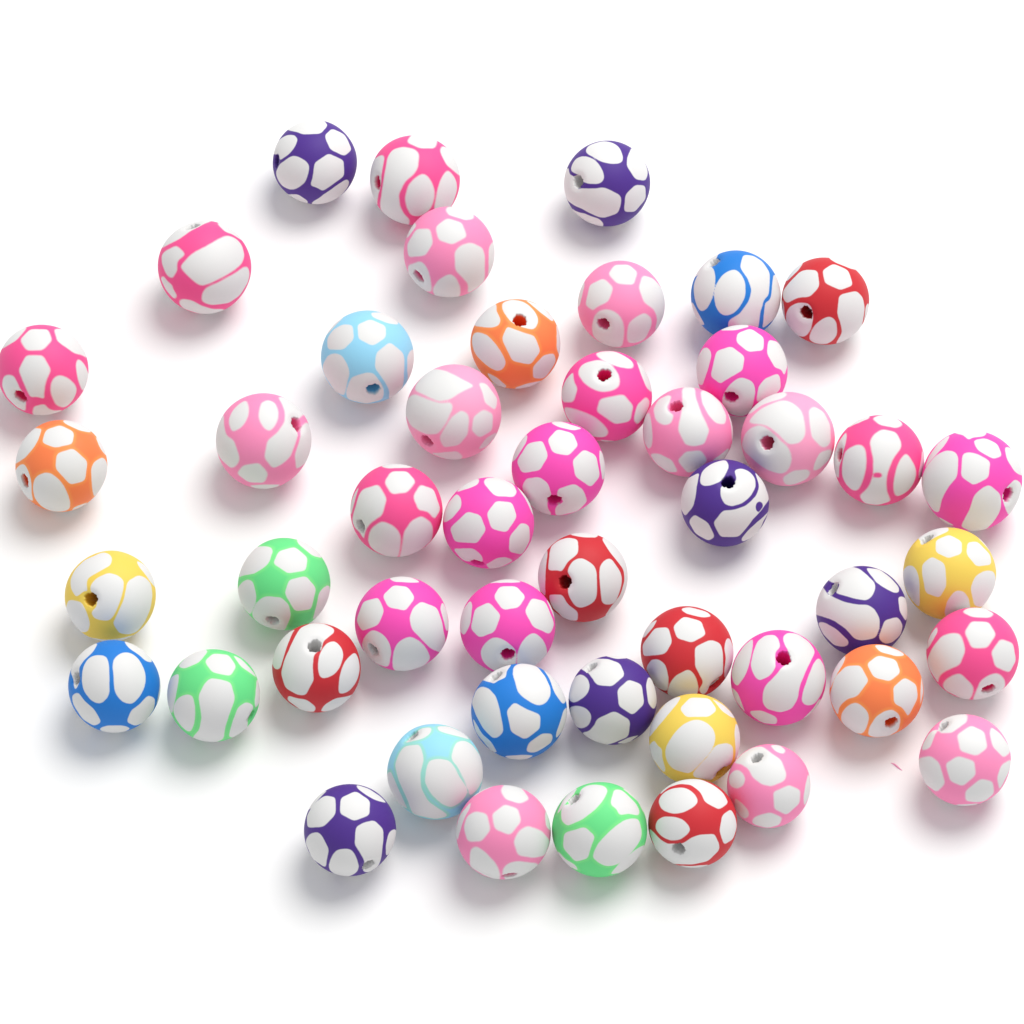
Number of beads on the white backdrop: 48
